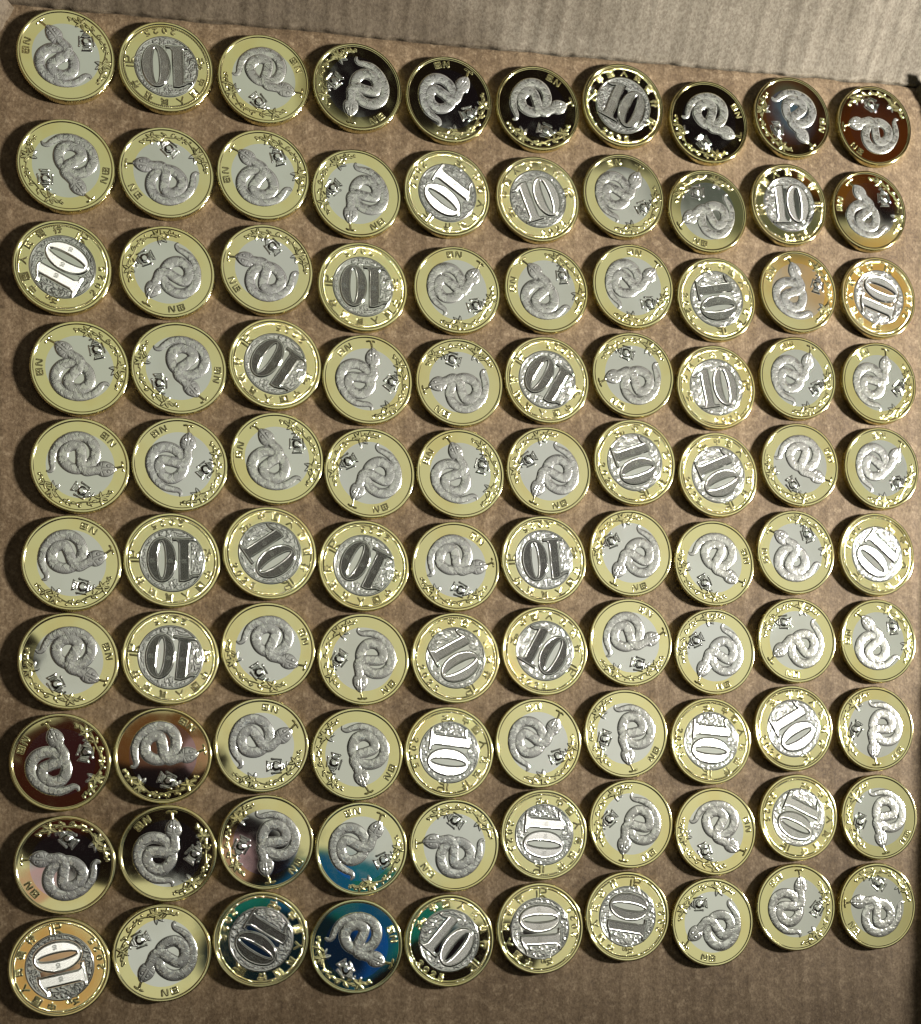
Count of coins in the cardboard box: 100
